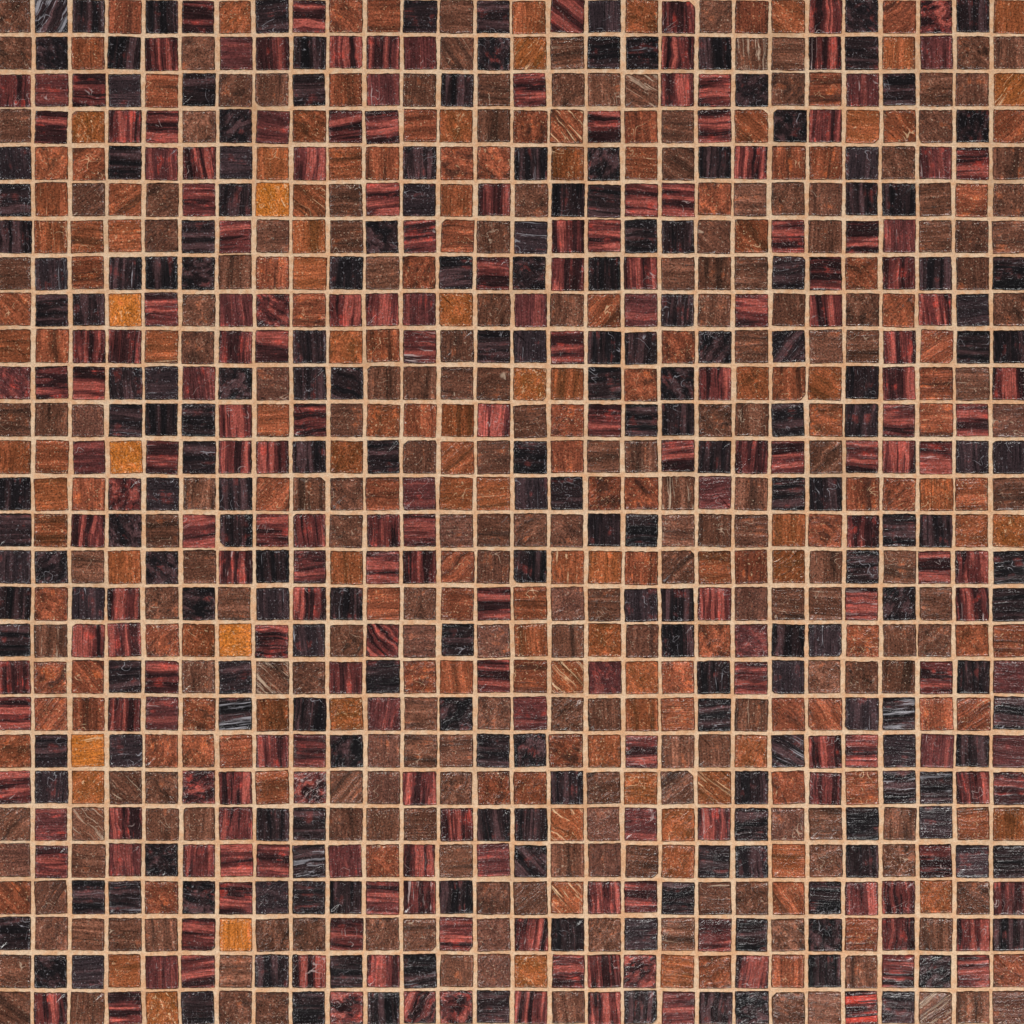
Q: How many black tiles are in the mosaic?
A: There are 200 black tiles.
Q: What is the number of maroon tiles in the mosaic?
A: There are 200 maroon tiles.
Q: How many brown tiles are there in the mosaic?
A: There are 199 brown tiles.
